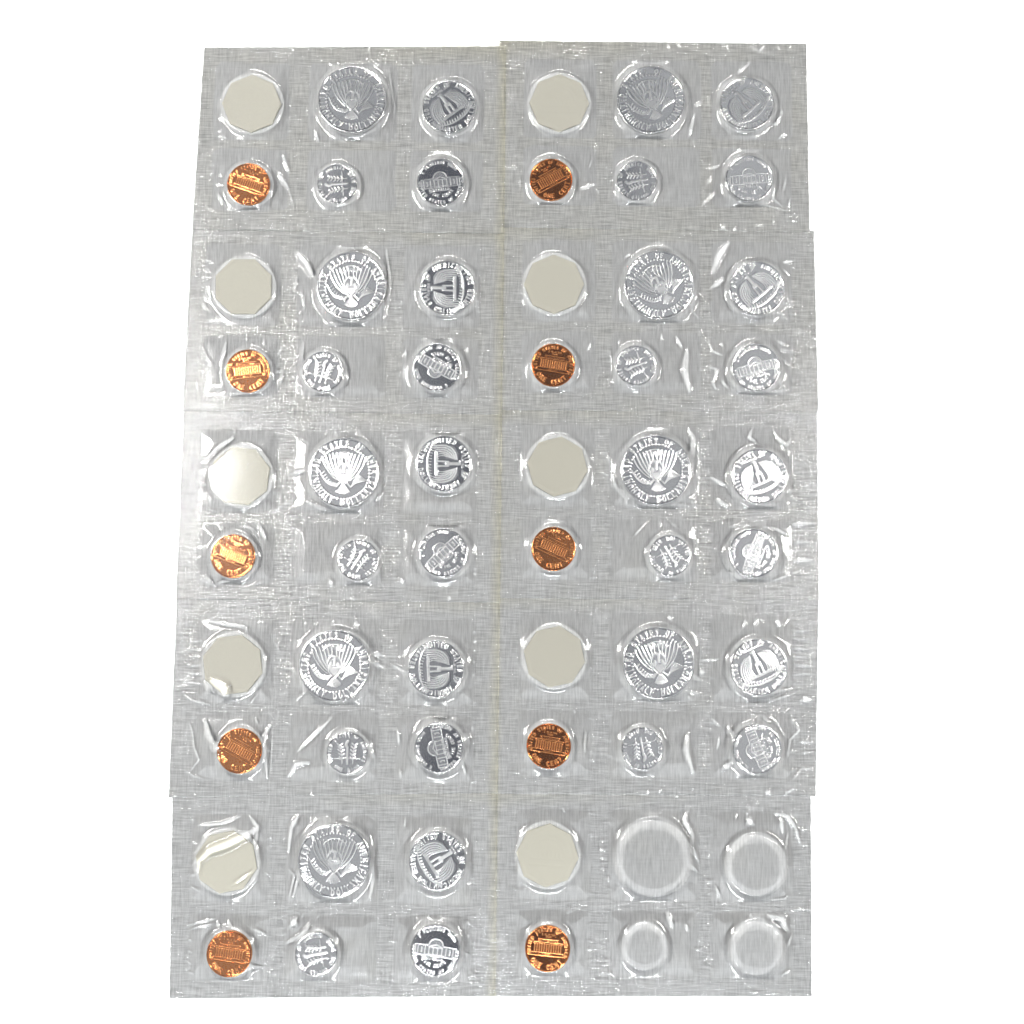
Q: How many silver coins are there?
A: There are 36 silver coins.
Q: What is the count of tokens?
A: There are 10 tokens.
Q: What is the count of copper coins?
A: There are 10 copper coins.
